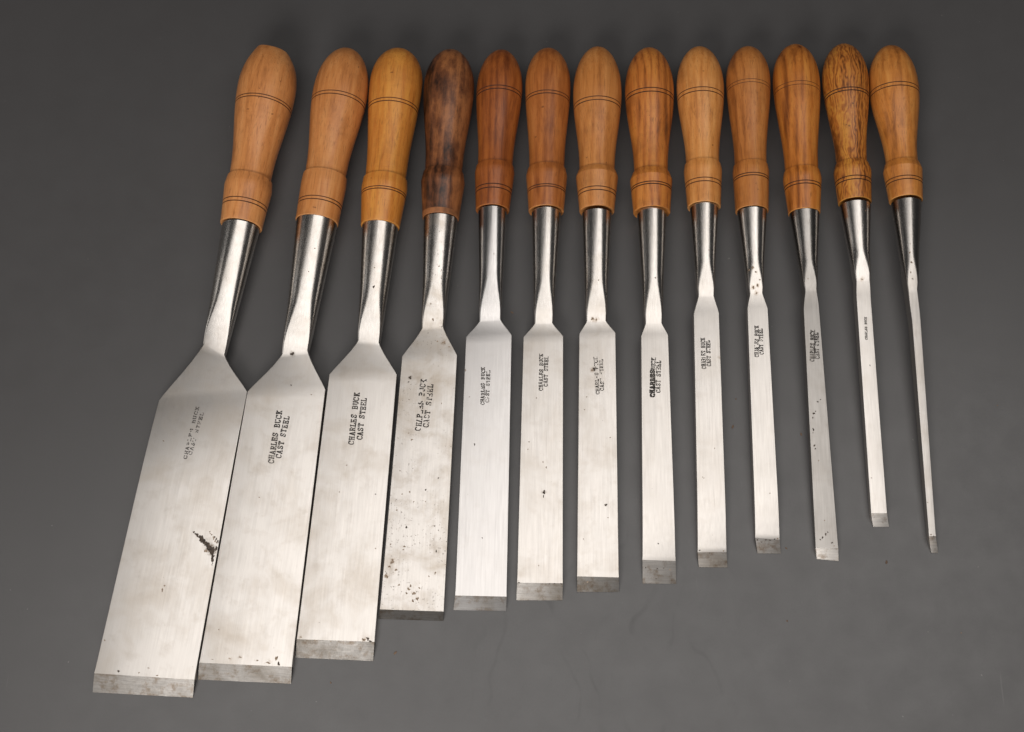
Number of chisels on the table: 13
